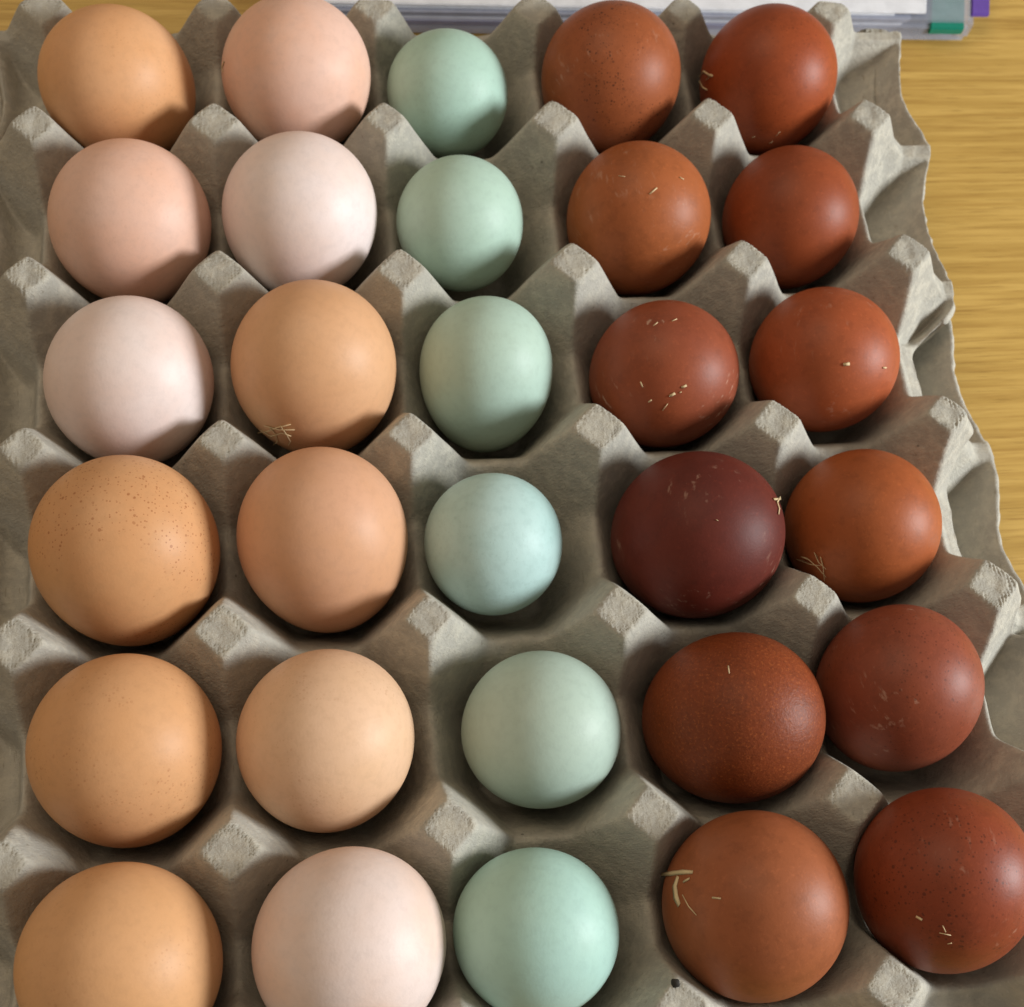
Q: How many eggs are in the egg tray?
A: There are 30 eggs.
